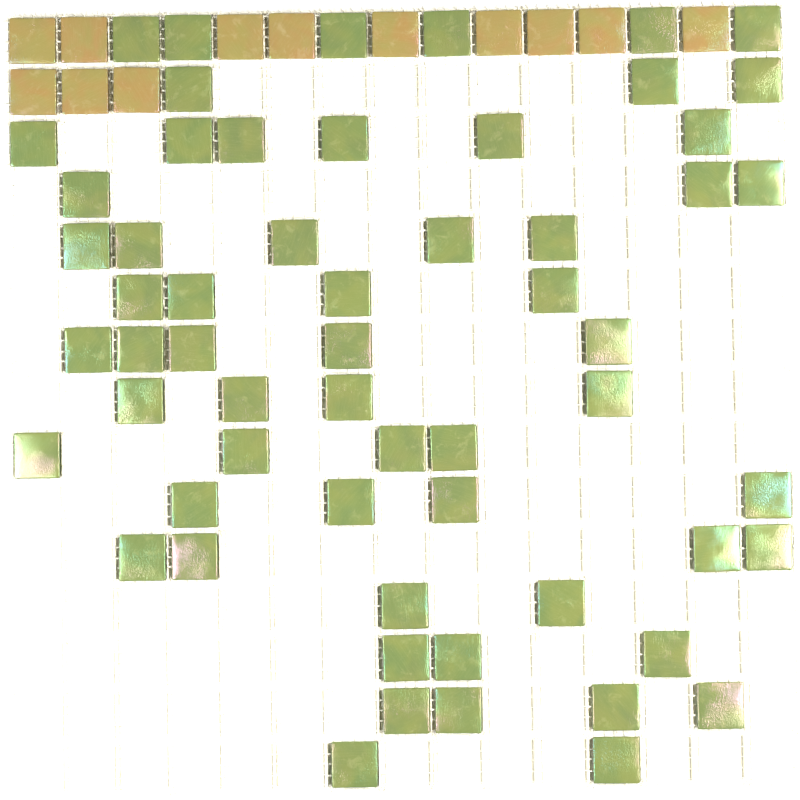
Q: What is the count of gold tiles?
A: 12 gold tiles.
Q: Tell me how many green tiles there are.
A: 59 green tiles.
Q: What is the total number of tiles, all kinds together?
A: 71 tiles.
